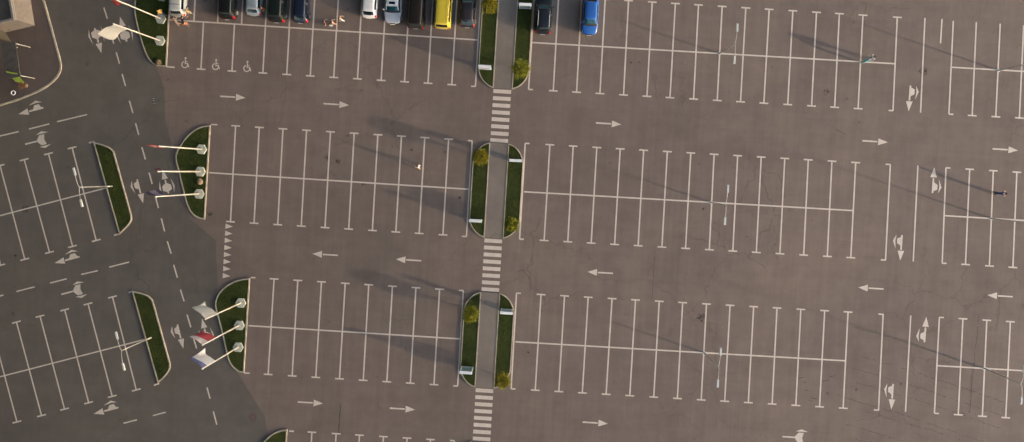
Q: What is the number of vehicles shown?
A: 12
